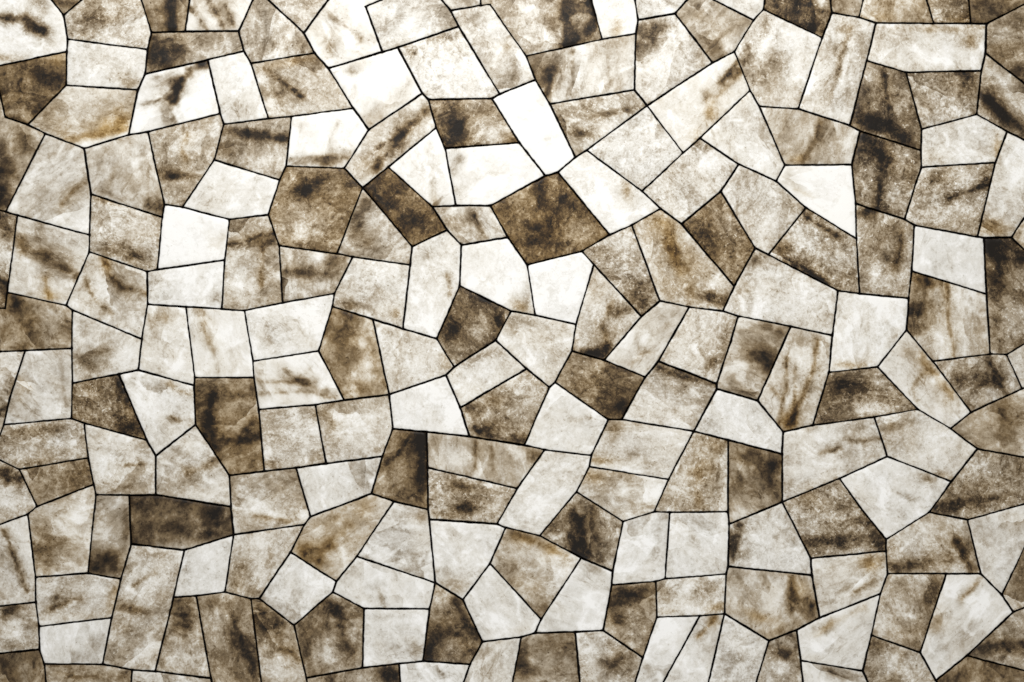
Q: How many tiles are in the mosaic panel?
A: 200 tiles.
